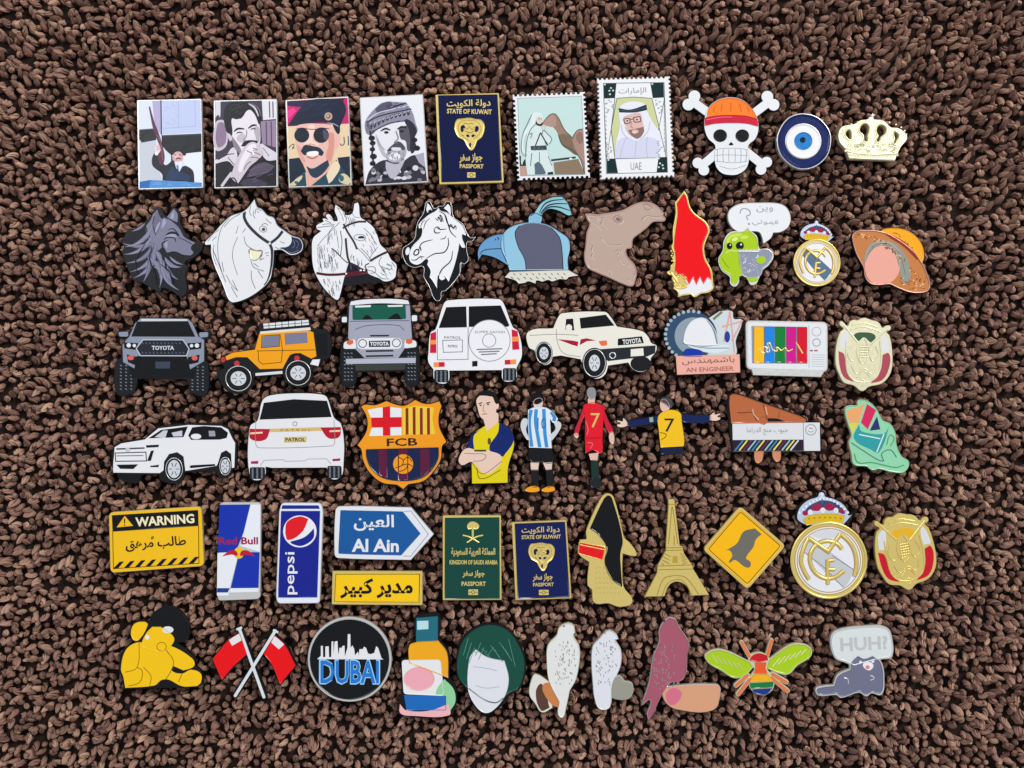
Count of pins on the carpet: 59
